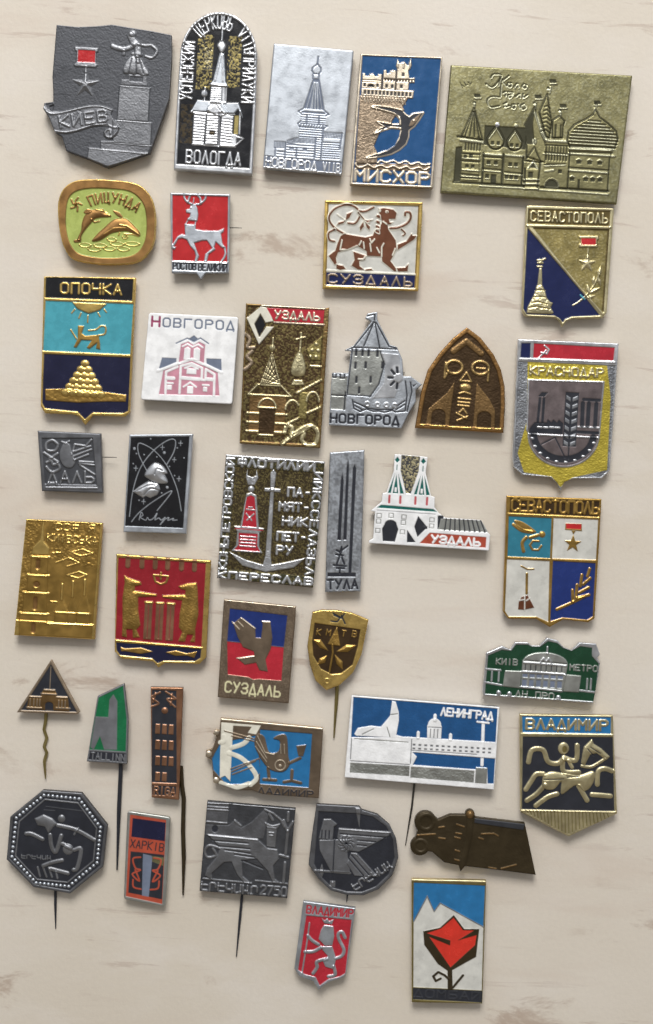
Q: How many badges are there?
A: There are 39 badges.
